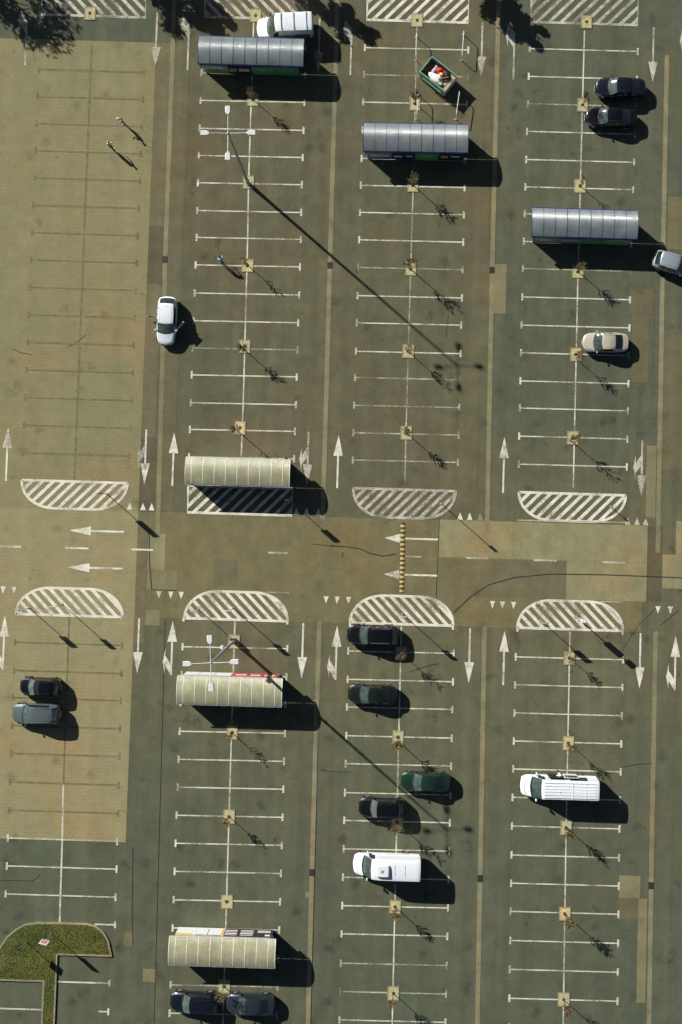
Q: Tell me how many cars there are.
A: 13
